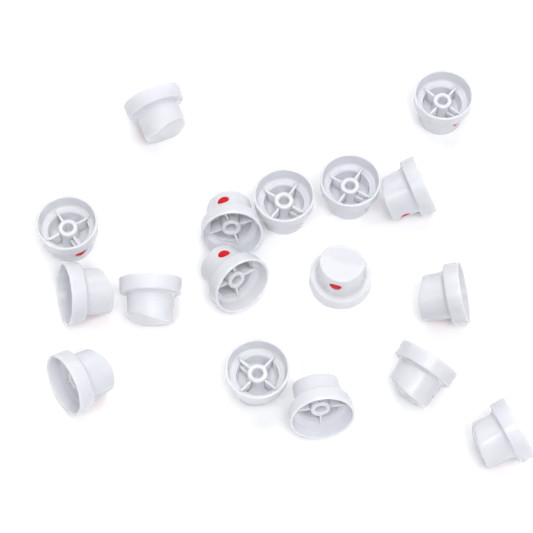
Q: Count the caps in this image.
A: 17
